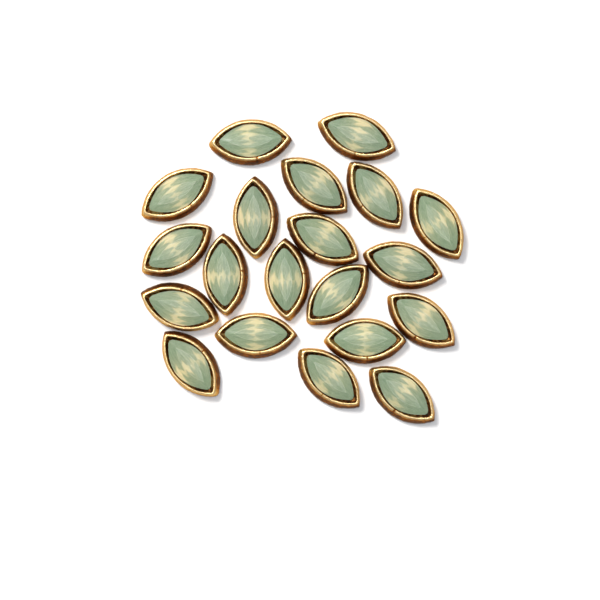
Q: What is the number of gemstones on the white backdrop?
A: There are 20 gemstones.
